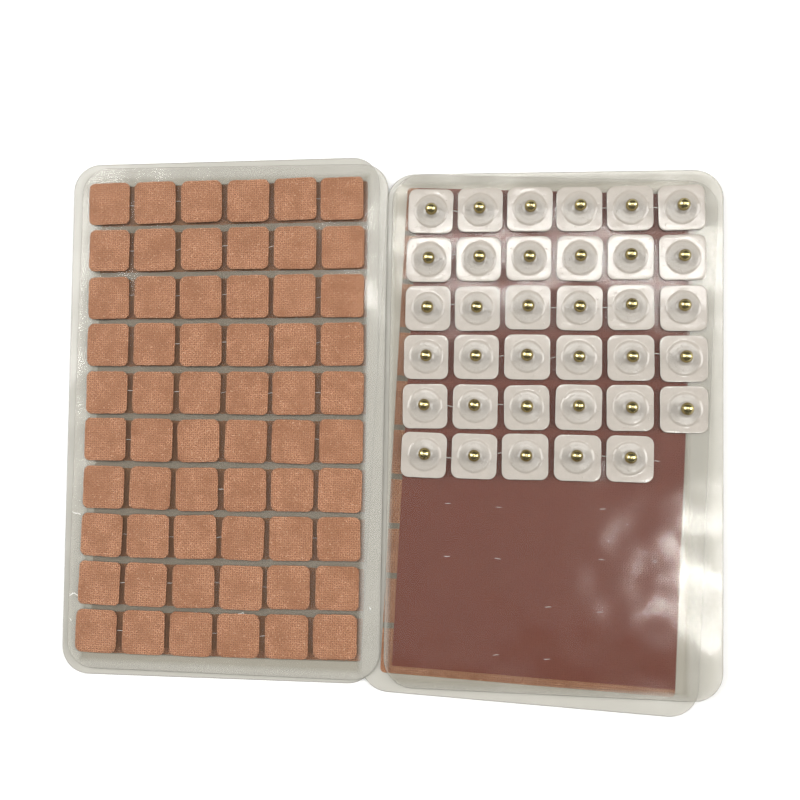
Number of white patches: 35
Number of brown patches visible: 60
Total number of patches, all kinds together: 95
